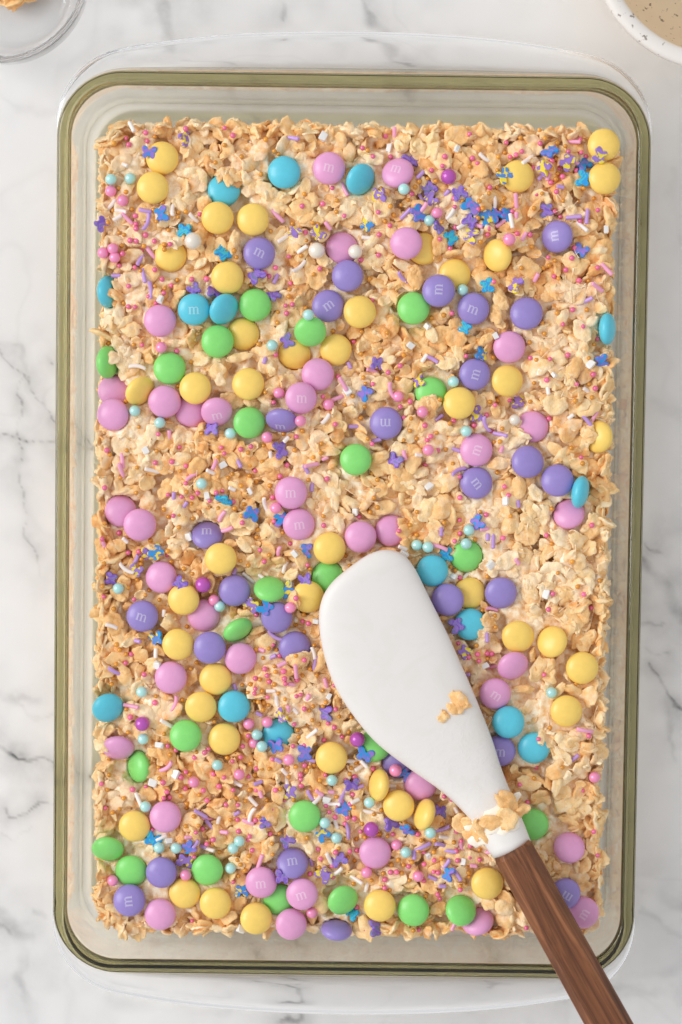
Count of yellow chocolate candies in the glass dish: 45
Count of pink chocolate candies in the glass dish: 39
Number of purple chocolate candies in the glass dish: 28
